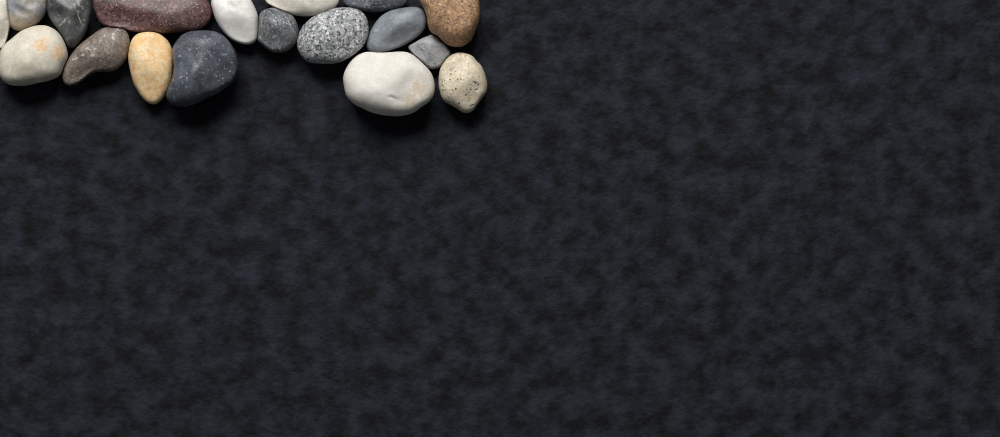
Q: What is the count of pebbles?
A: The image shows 18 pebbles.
